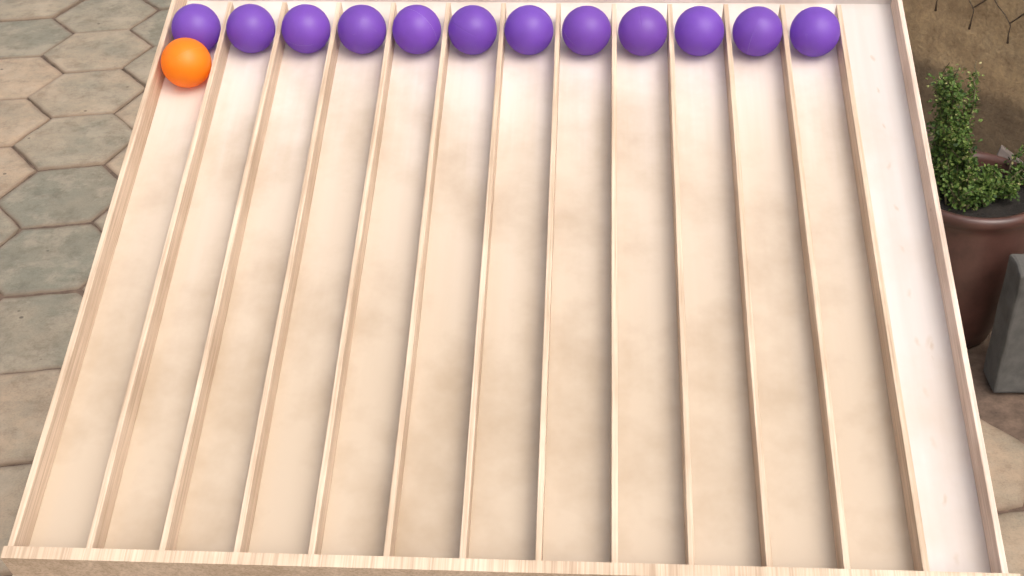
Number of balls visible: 13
